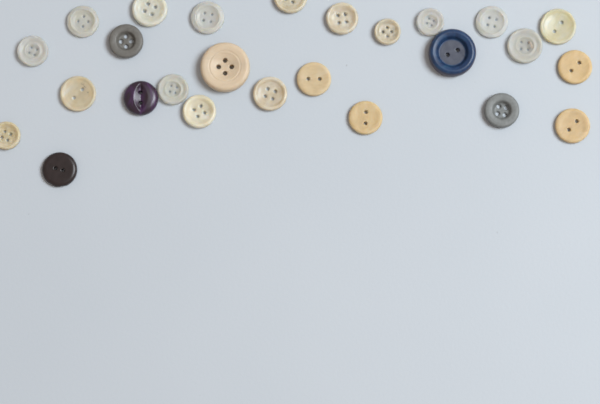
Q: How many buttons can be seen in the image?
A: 26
